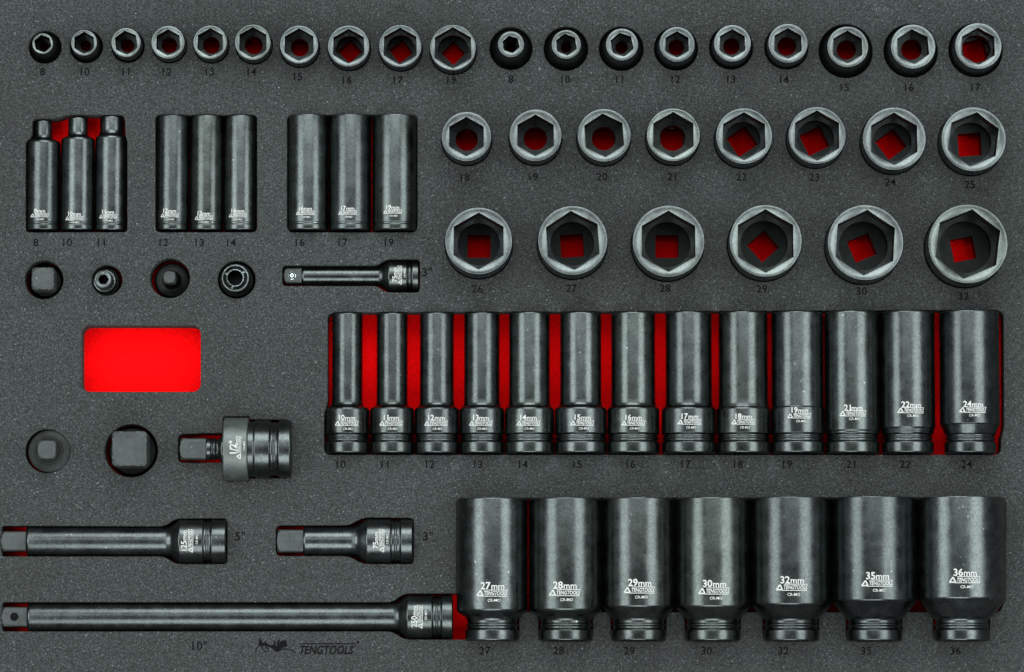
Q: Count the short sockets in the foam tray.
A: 33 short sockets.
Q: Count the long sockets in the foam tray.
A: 29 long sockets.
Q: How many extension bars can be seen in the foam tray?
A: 4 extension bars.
